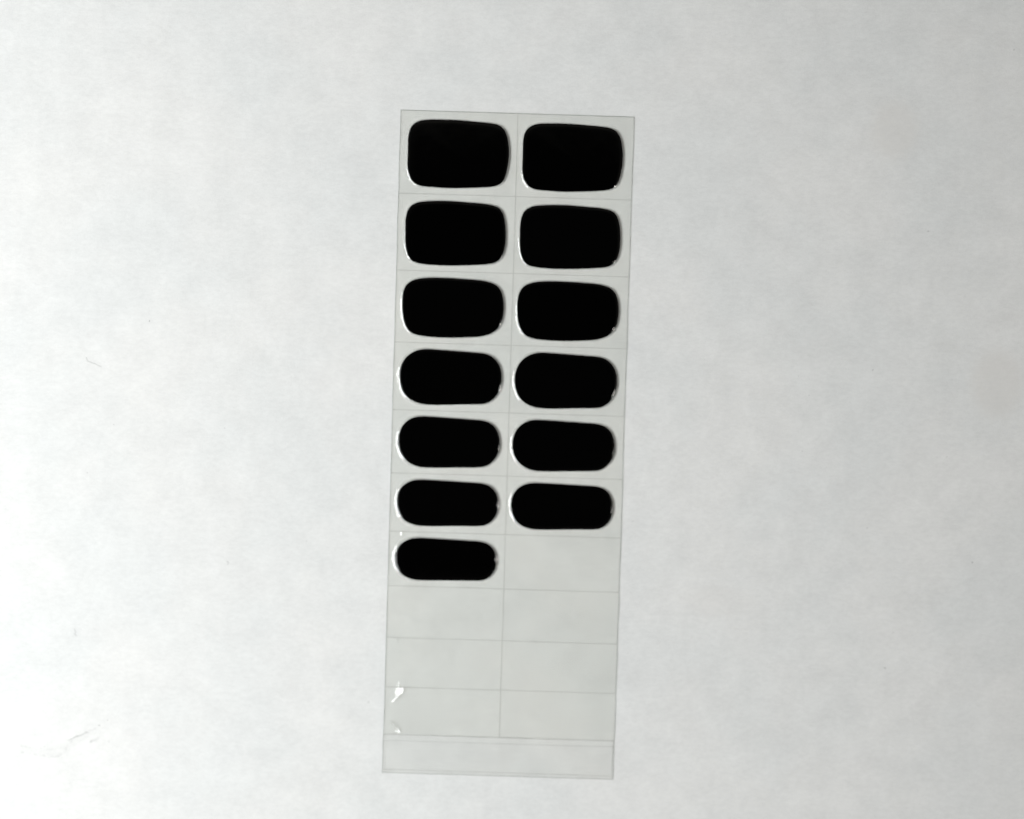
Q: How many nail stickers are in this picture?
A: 13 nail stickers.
